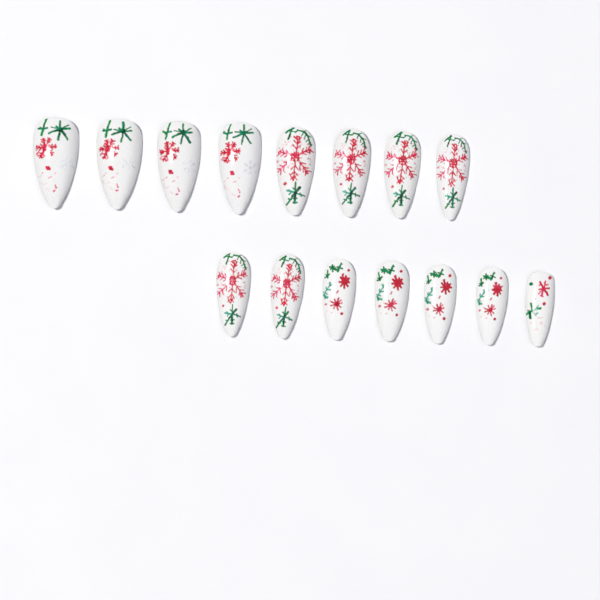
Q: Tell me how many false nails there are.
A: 15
